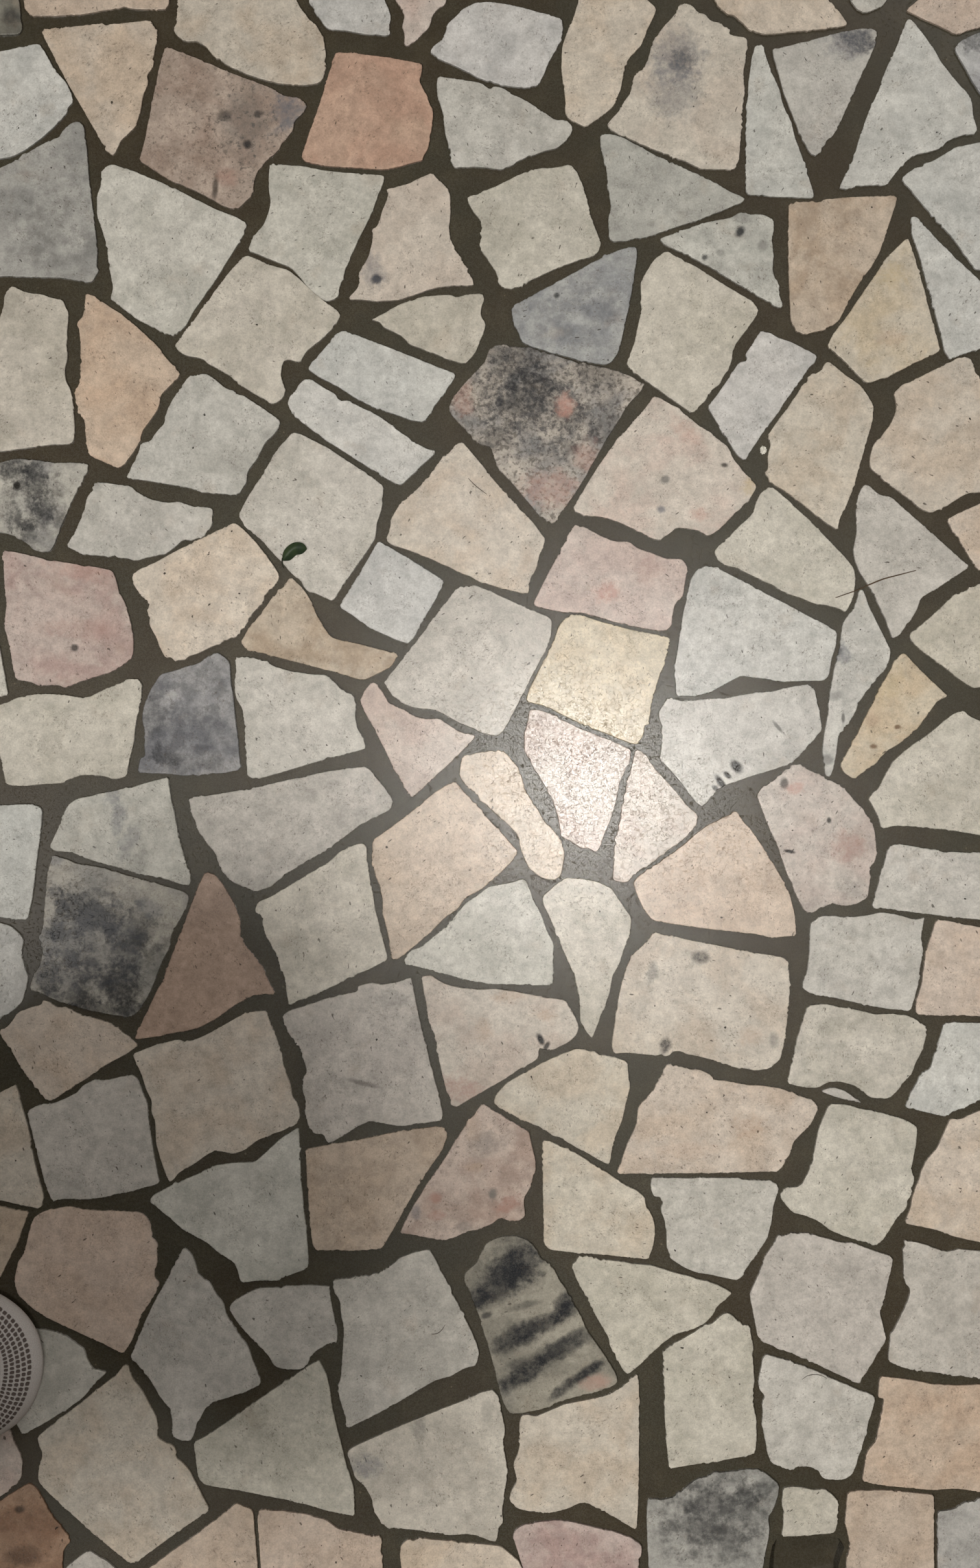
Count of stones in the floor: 135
